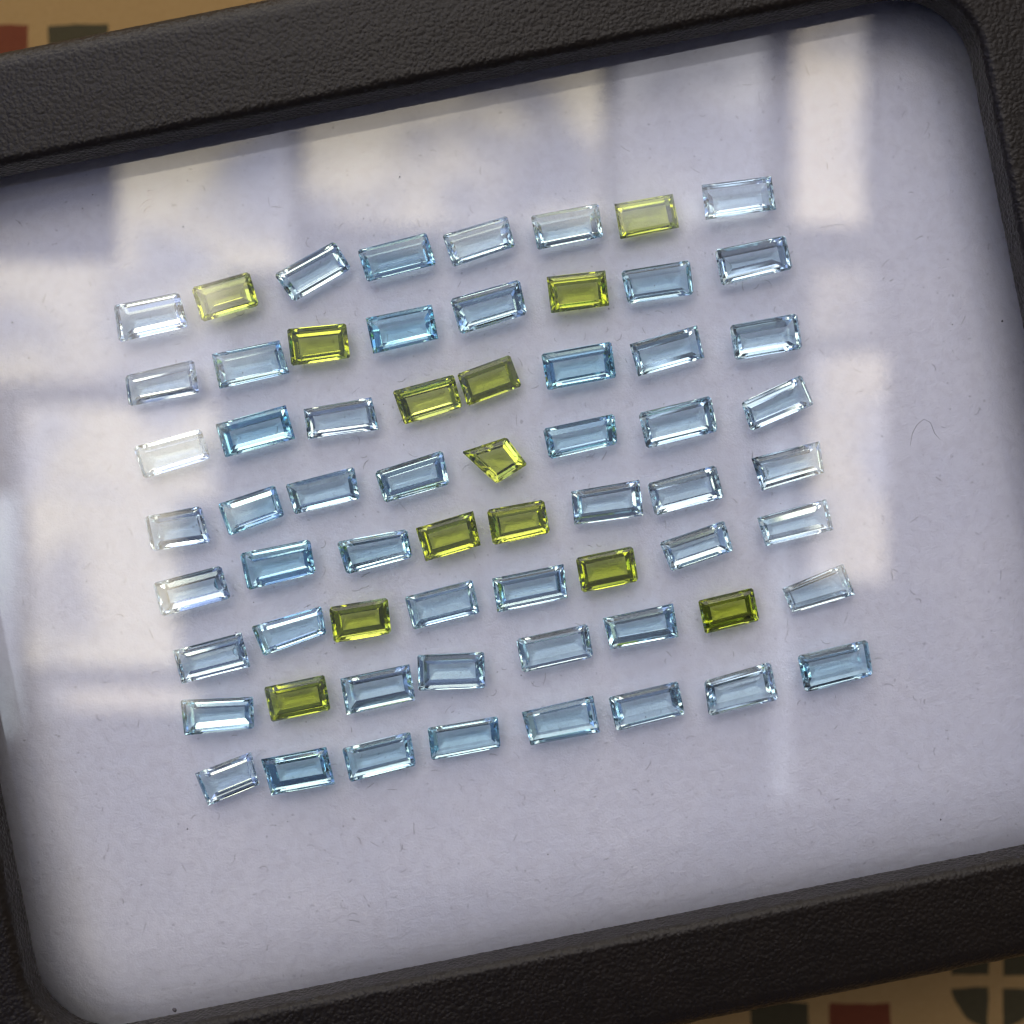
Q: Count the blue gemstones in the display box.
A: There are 51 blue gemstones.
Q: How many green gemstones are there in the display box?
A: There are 13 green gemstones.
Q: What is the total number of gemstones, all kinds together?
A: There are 64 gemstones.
